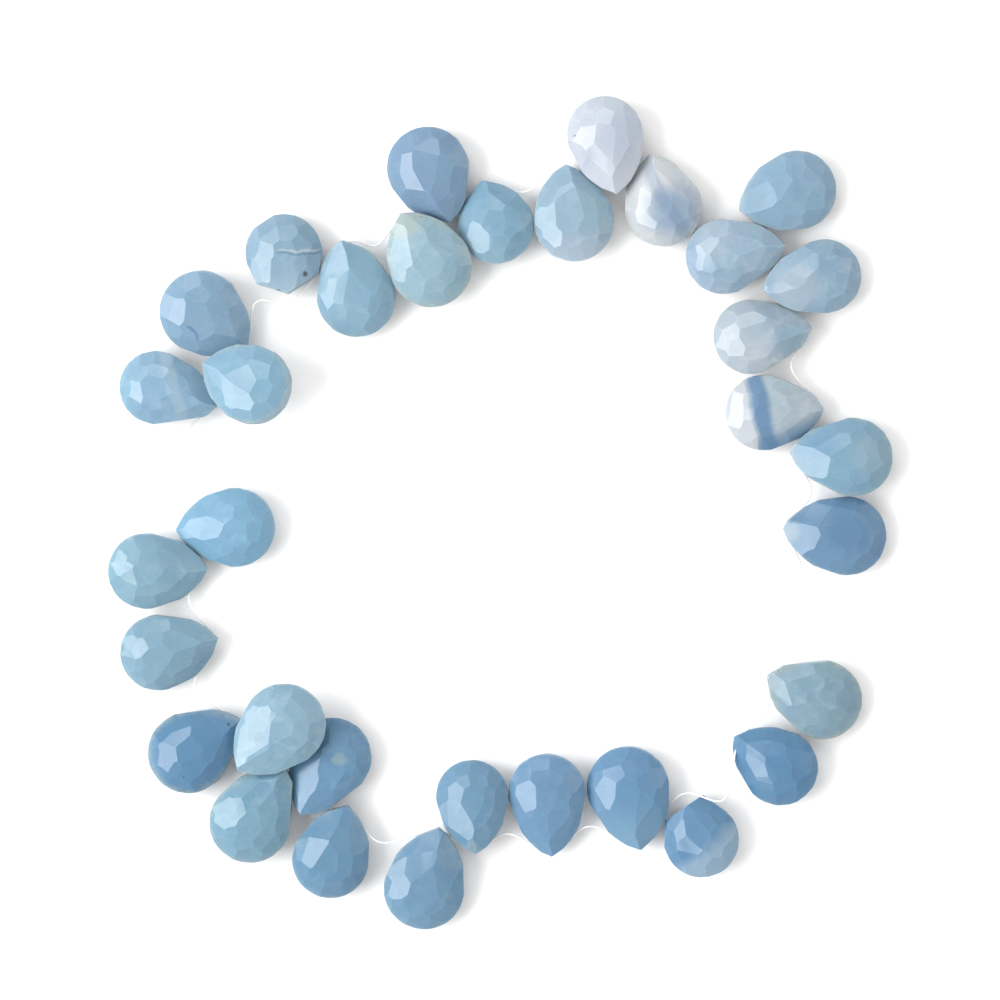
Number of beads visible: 33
